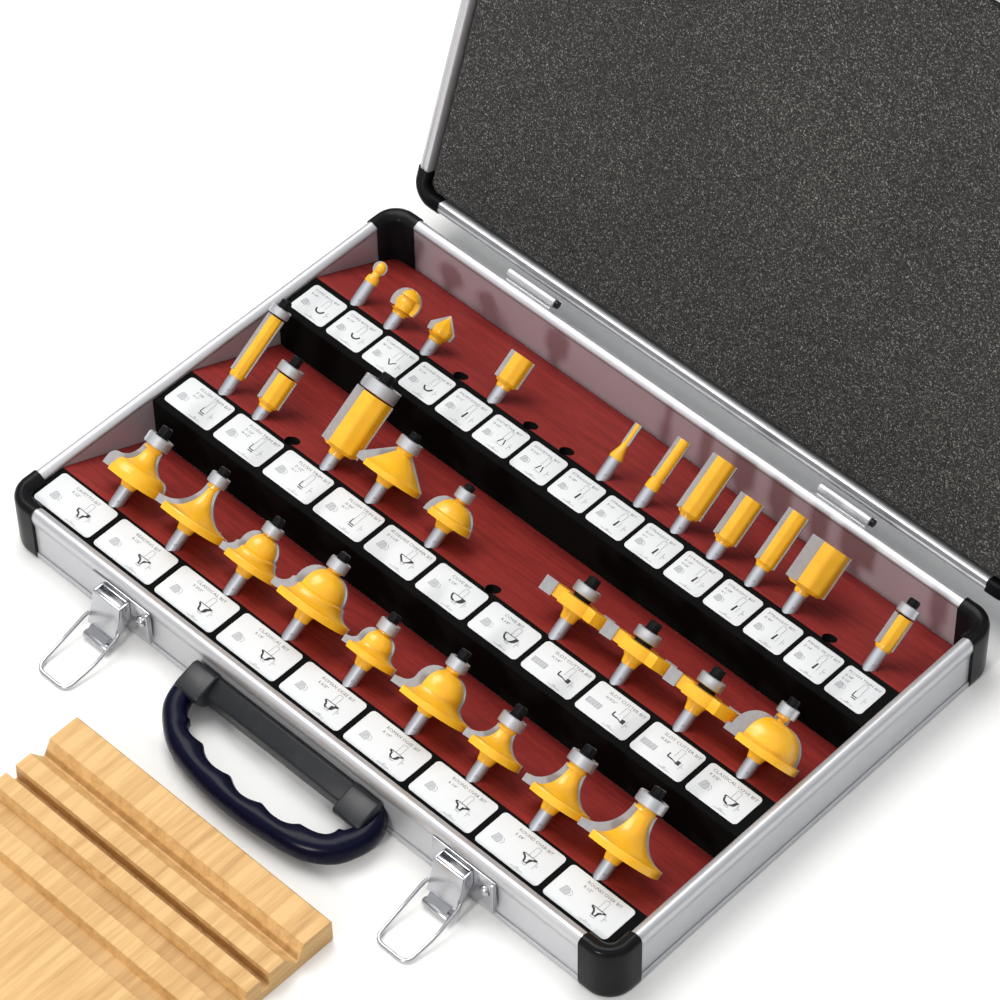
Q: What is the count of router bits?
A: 29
